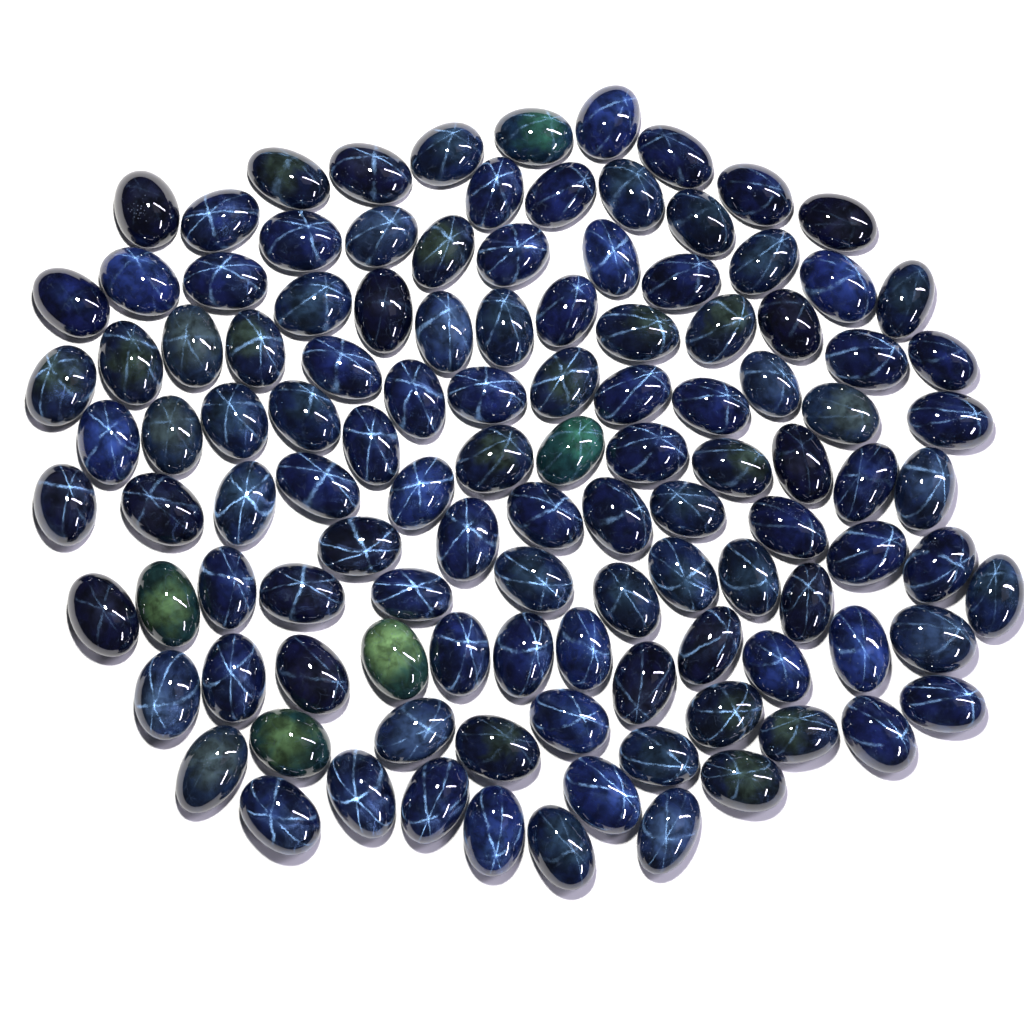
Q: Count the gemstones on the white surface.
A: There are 115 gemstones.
